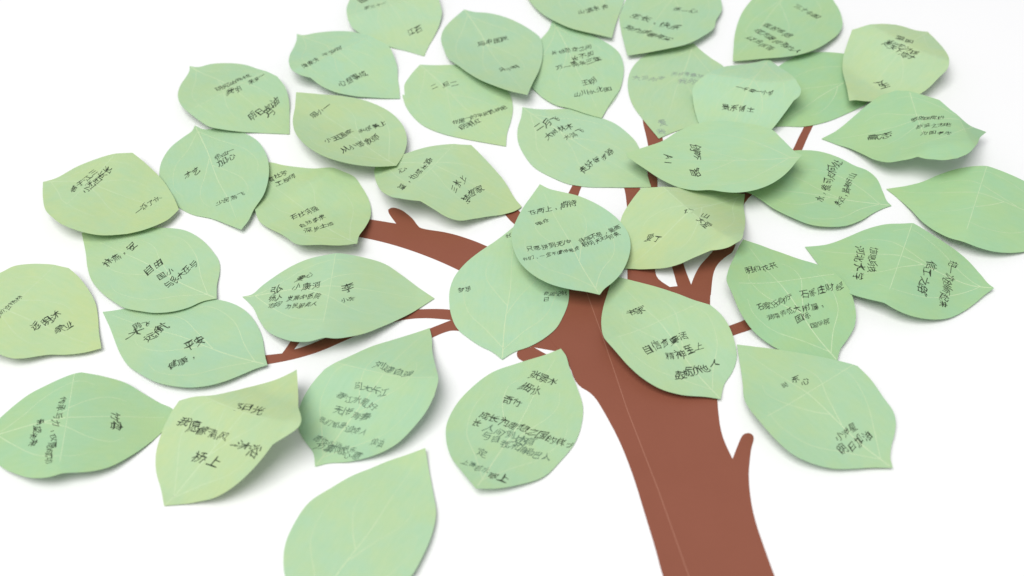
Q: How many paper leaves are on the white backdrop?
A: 39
